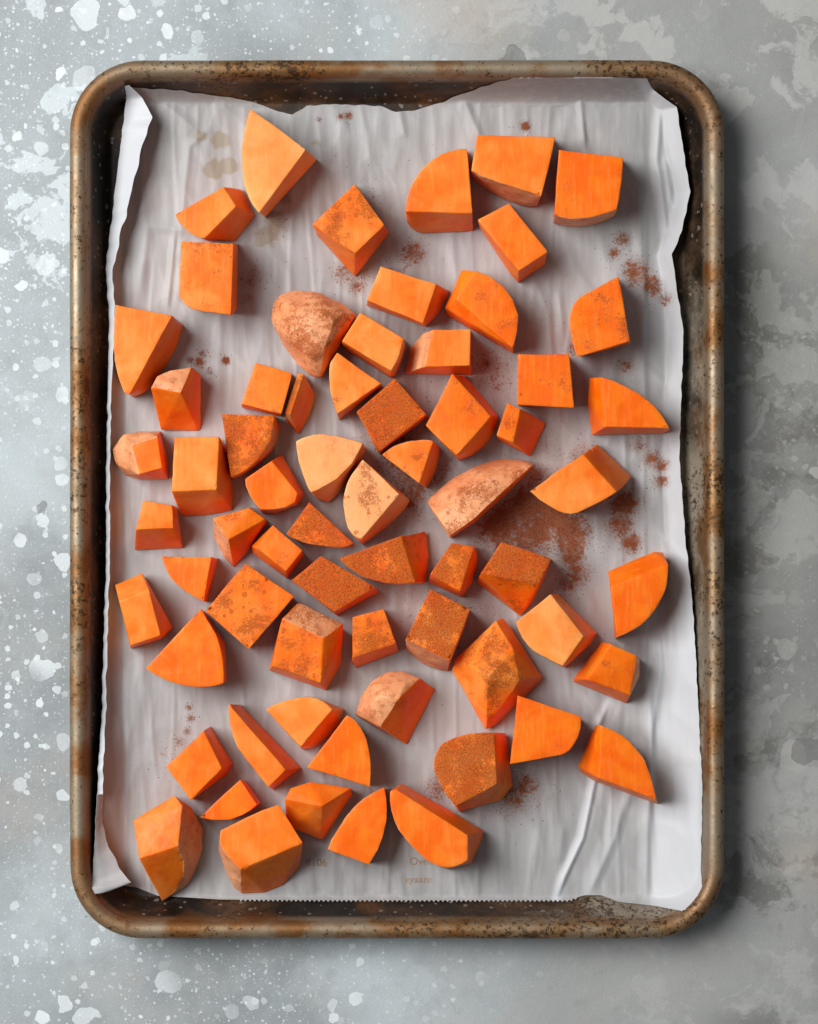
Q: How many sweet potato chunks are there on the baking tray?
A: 66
